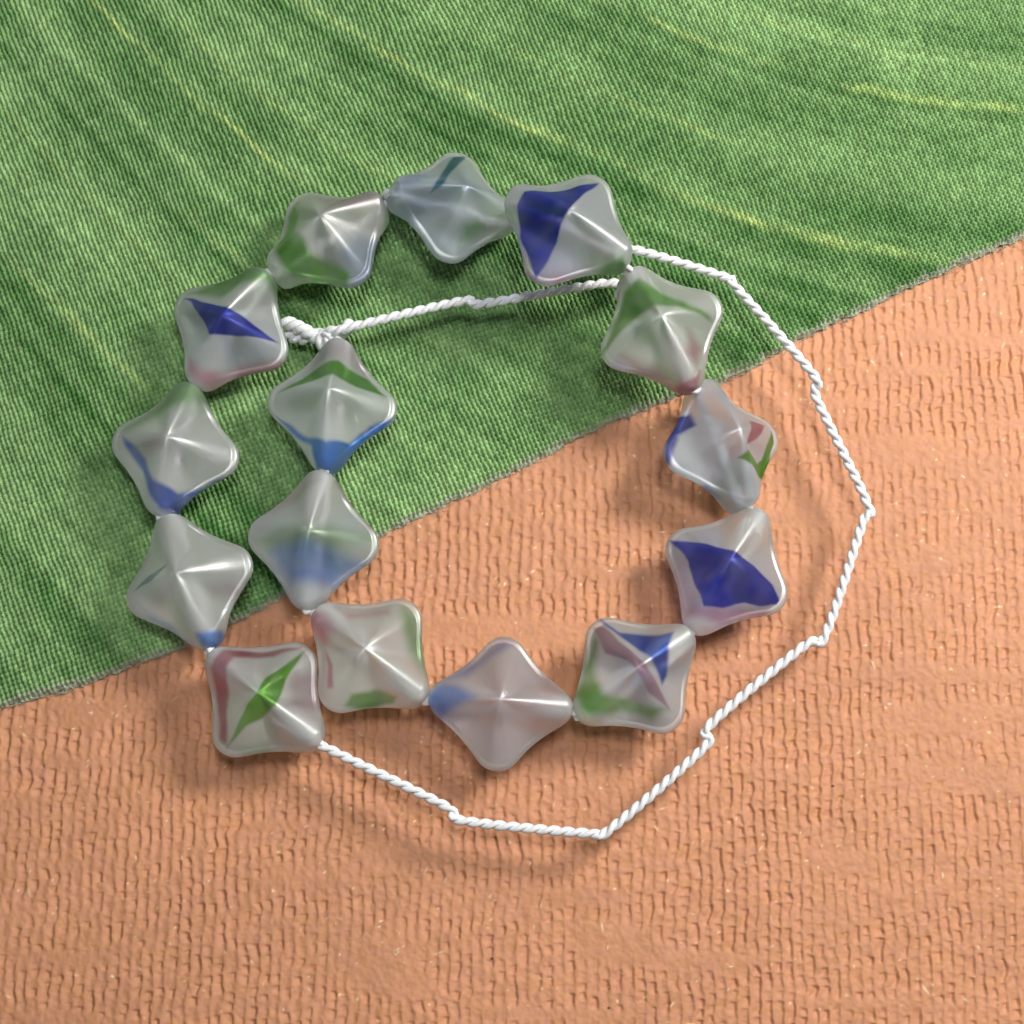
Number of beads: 15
